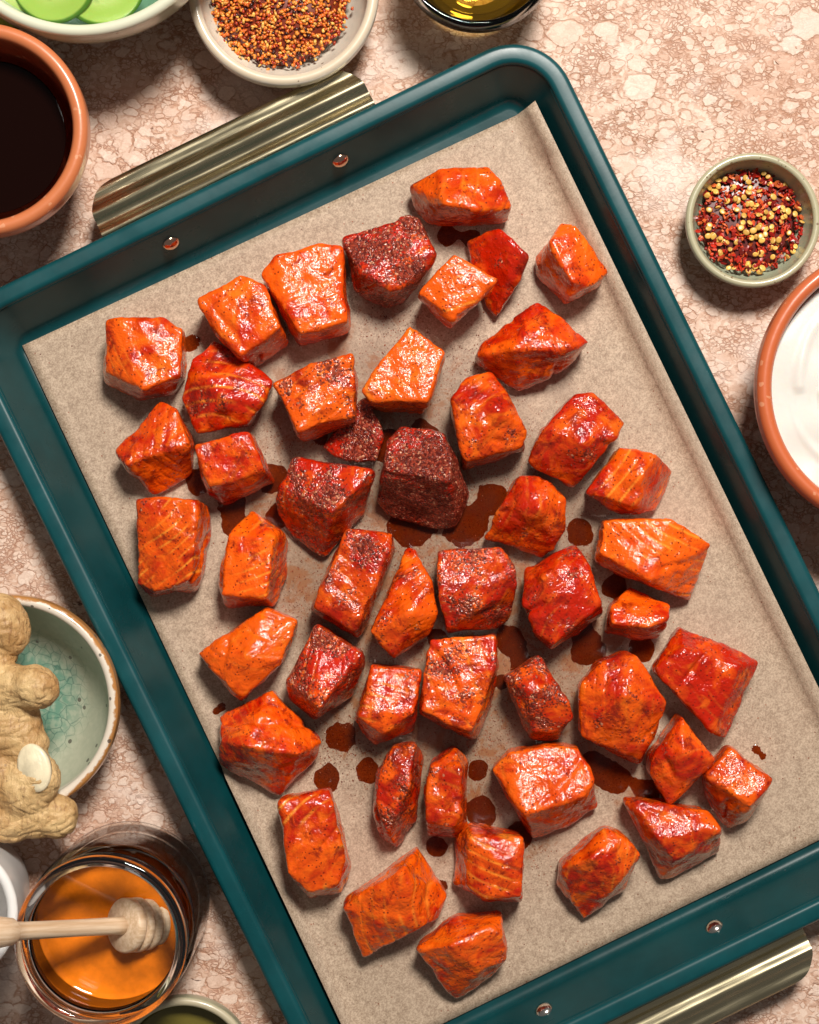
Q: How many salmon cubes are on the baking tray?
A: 48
